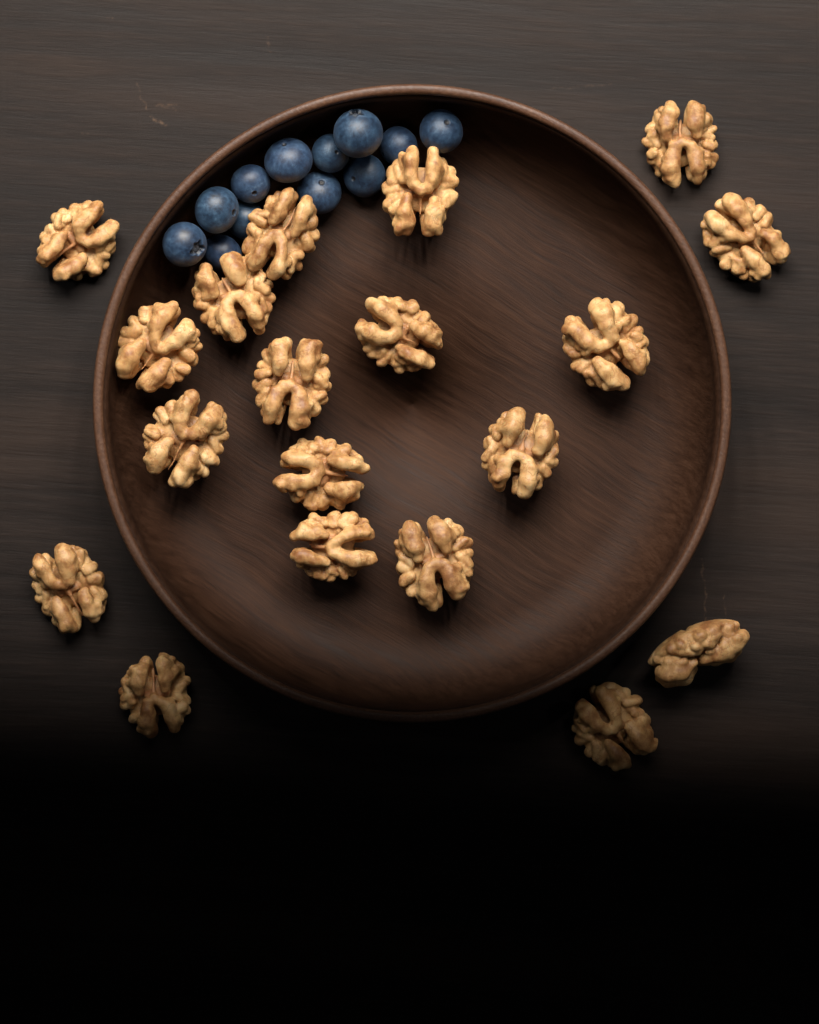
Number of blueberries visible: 12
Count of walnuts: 19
